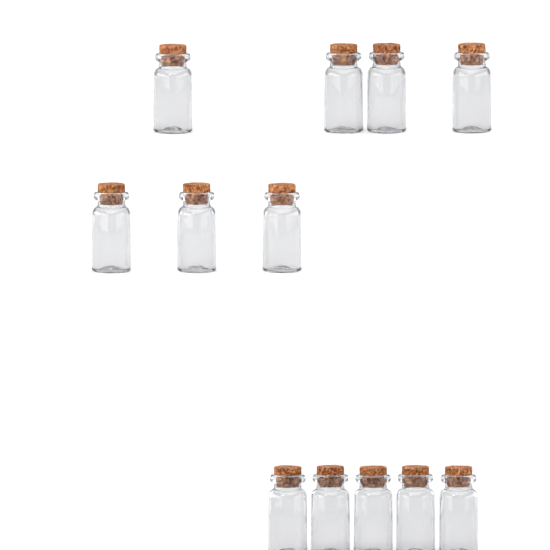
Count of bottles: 12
